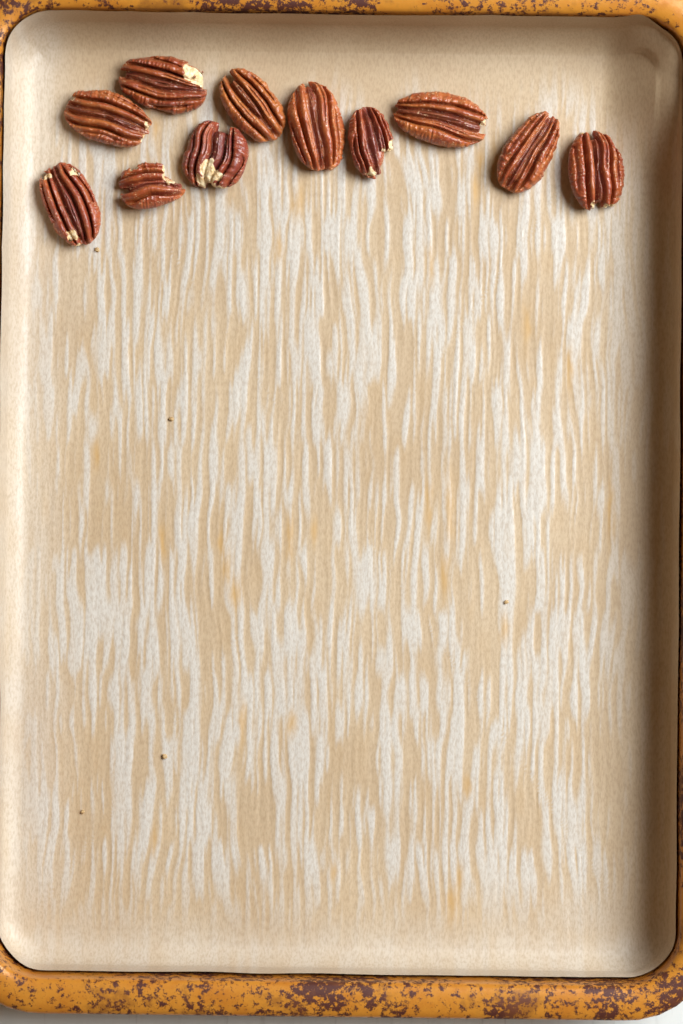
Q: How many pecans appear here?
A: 11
